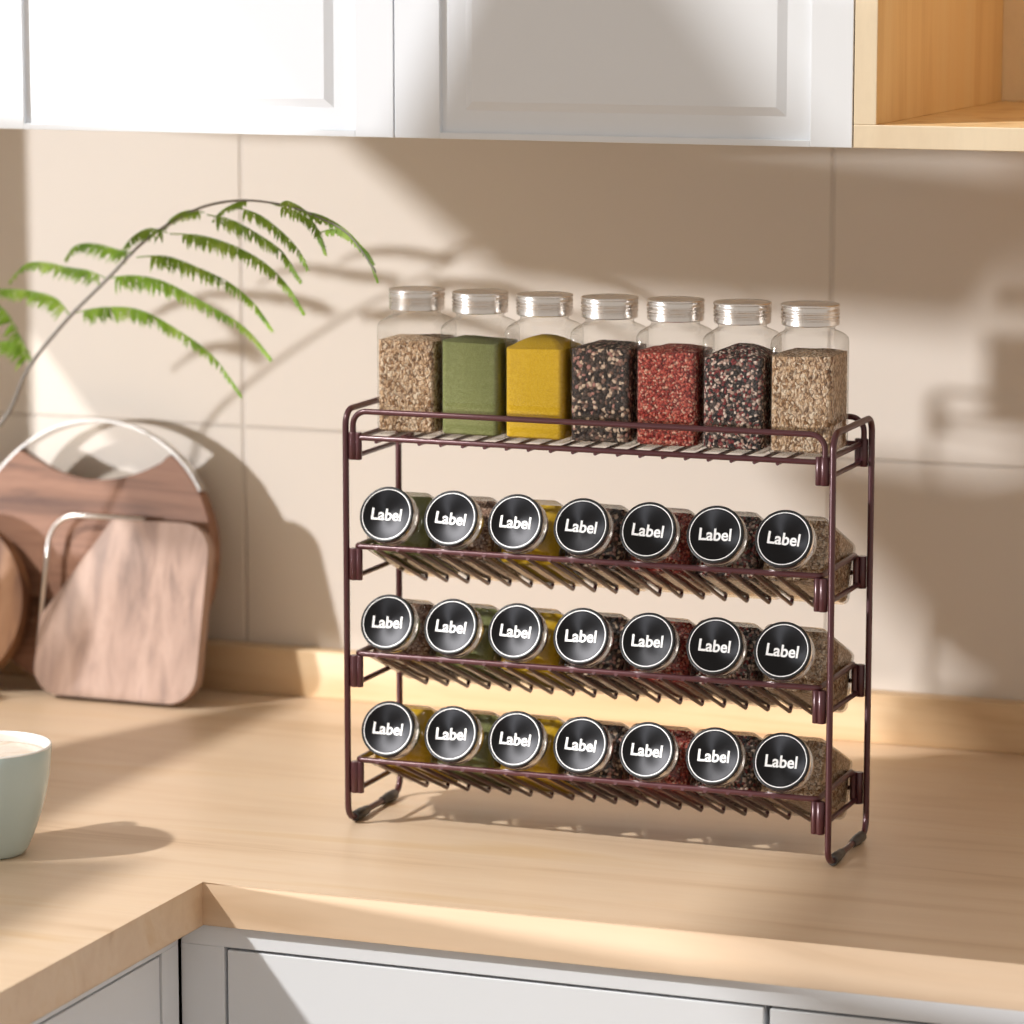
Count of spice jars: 28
